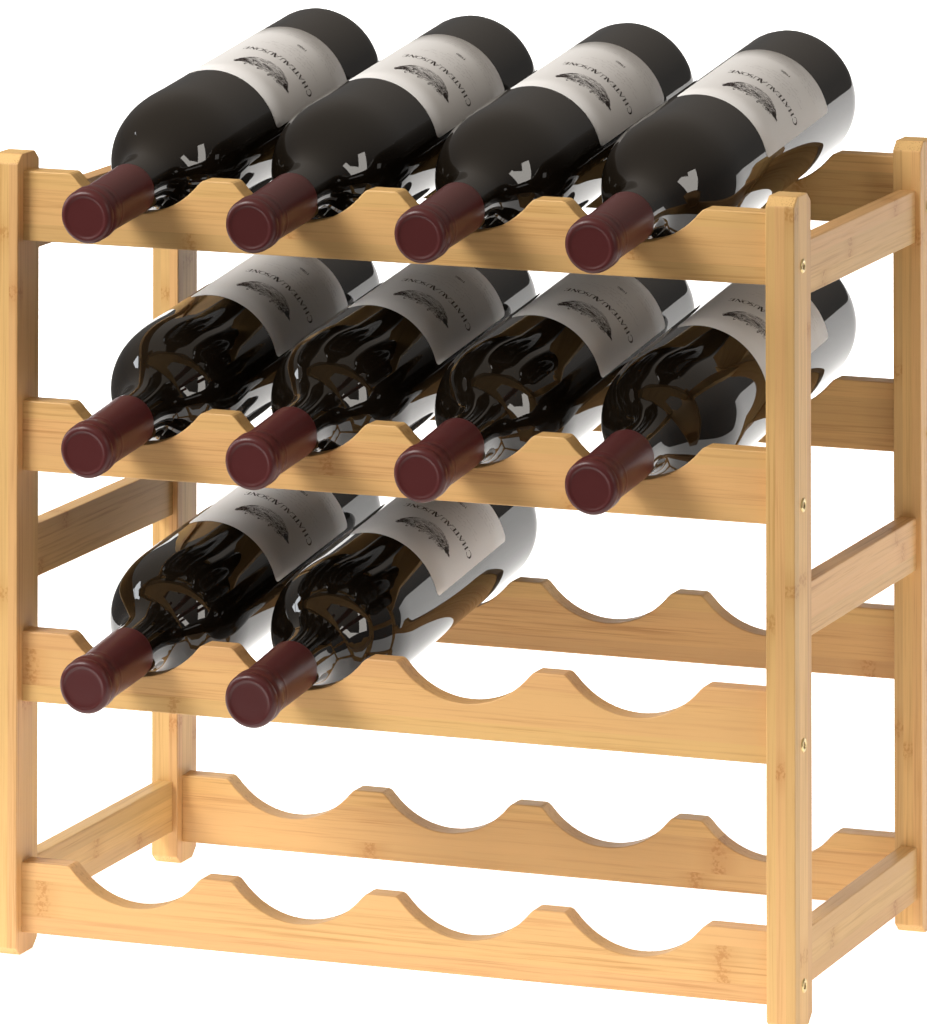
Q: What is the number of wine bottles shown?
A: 10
